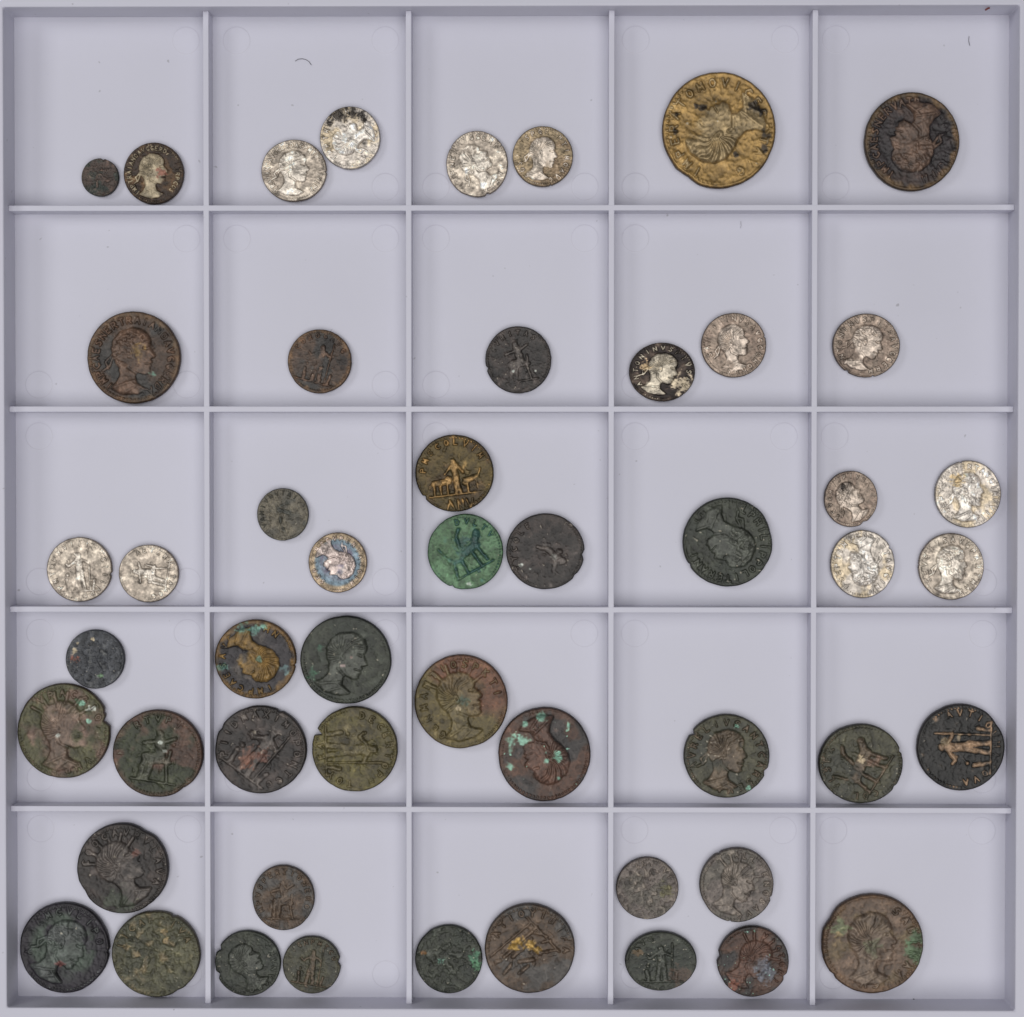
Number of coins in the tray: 51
